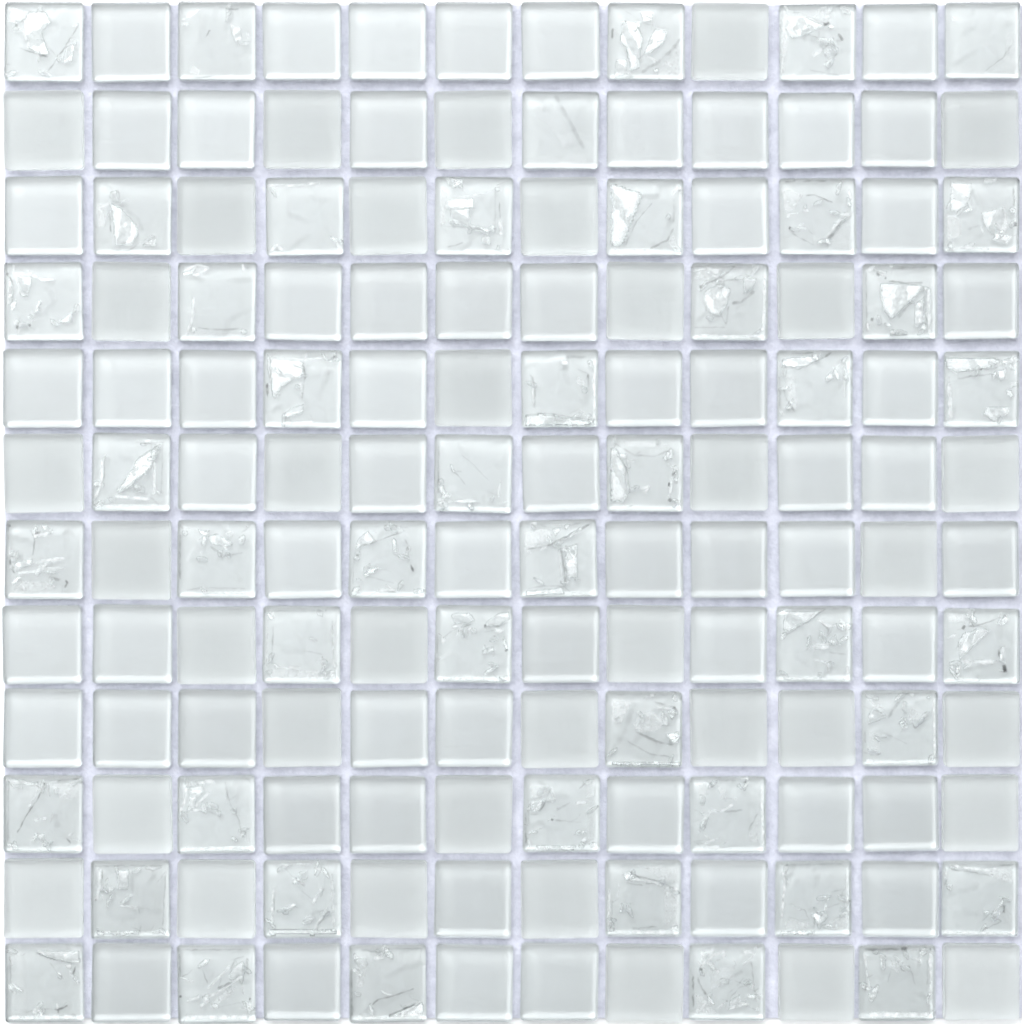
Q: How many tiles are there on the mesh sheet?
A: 144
